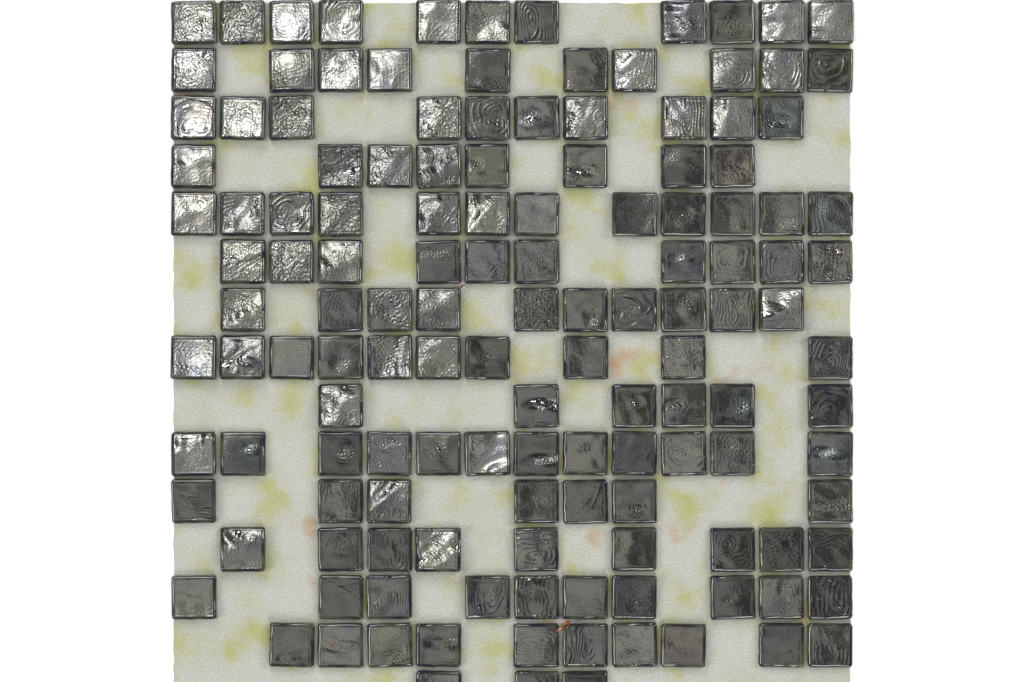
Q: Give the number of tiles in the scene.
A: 138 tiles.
